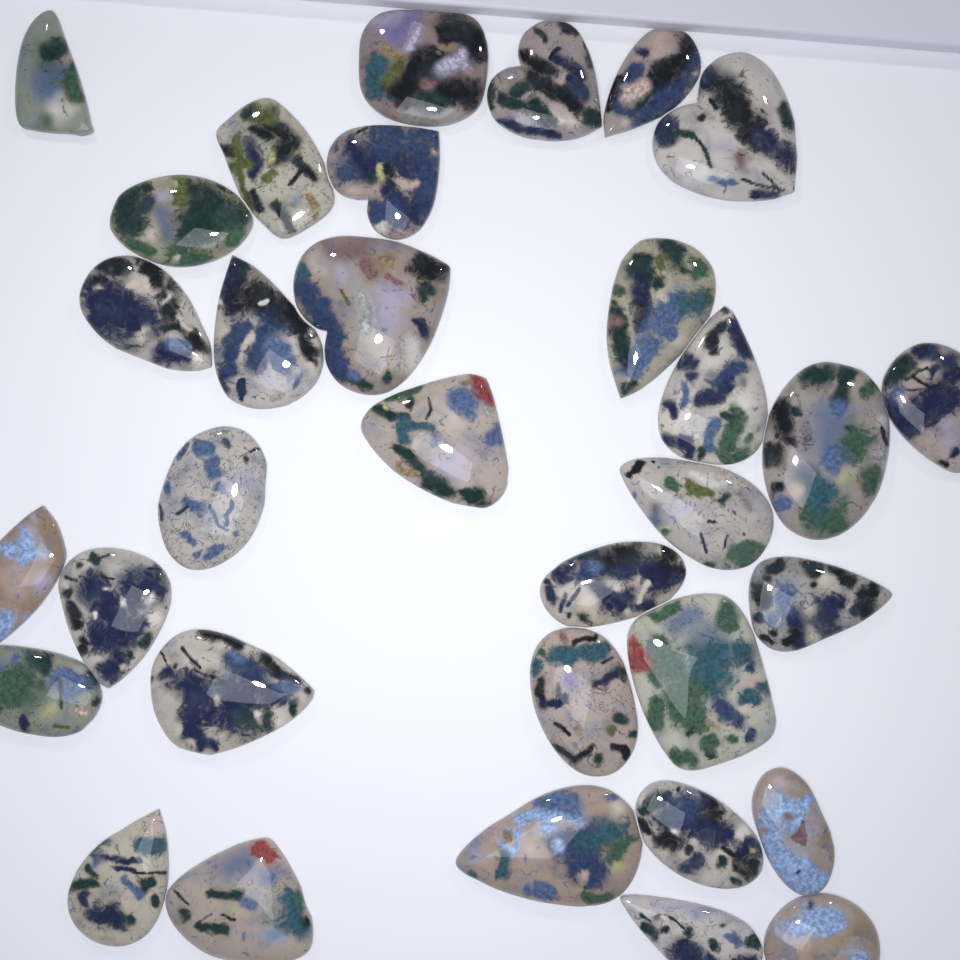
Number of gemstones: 33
